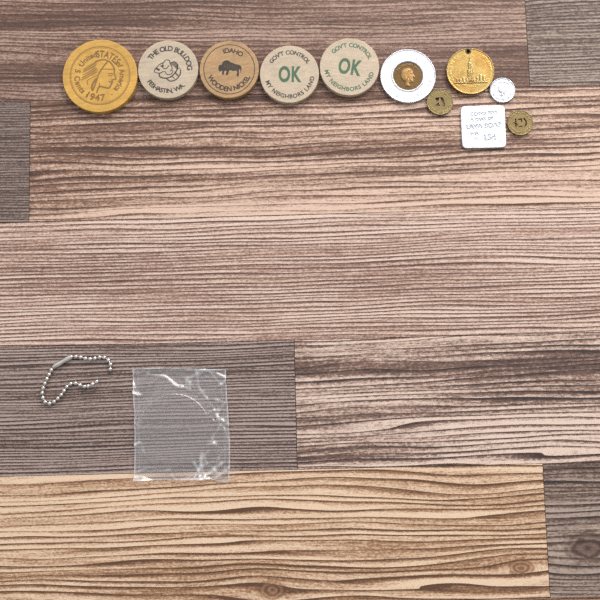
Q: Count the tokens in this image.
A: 11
